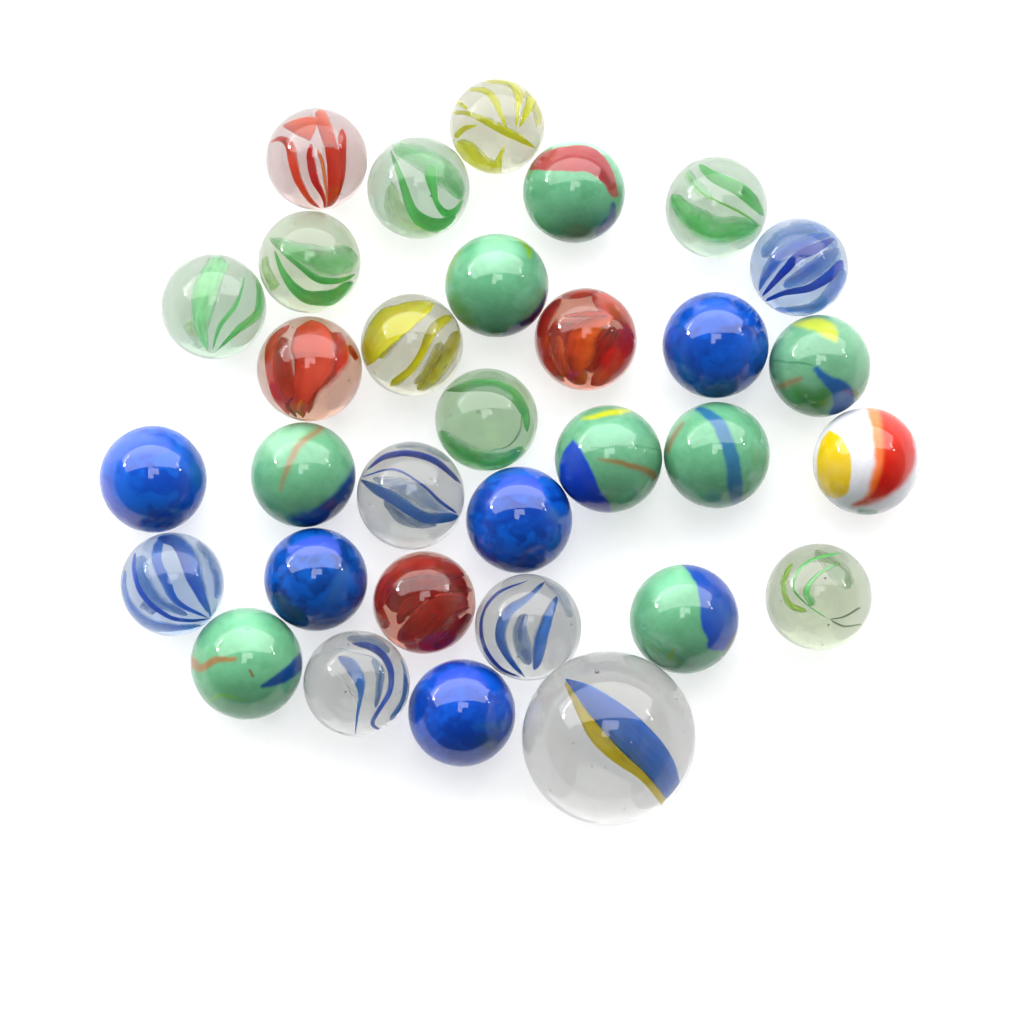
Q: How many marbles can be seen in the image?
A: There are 32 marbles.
